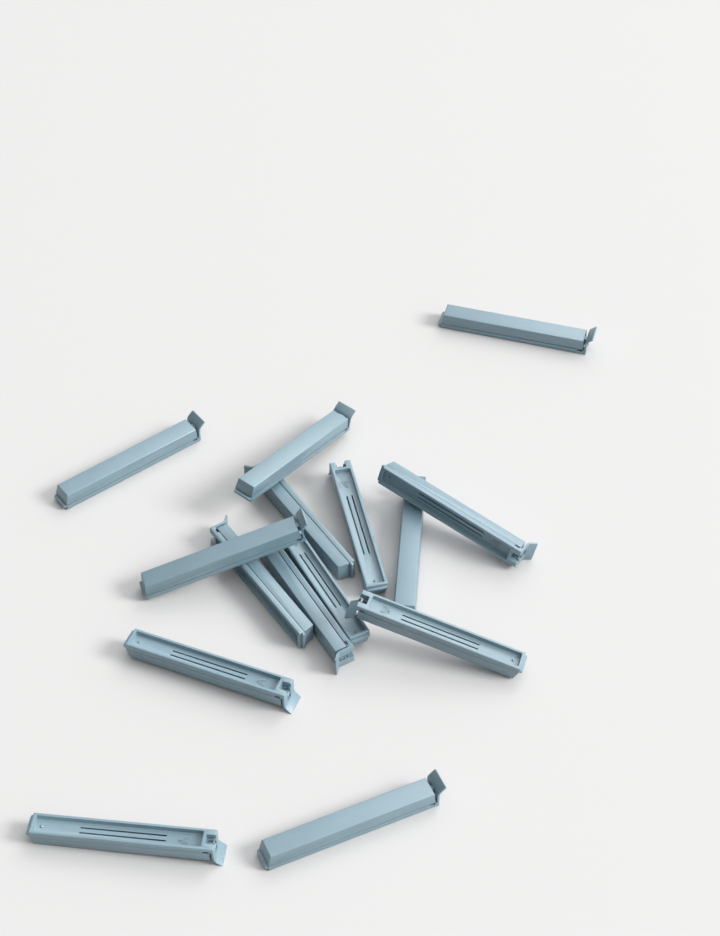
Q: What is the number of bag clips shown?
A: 15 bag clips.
